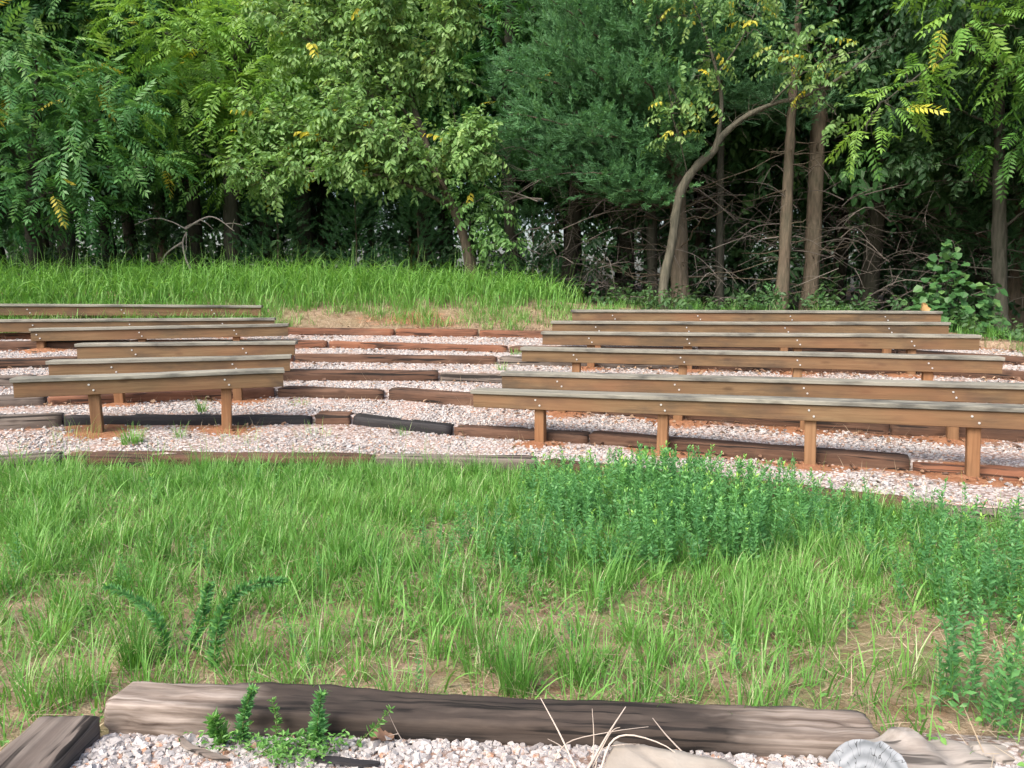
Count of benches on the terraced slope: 12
